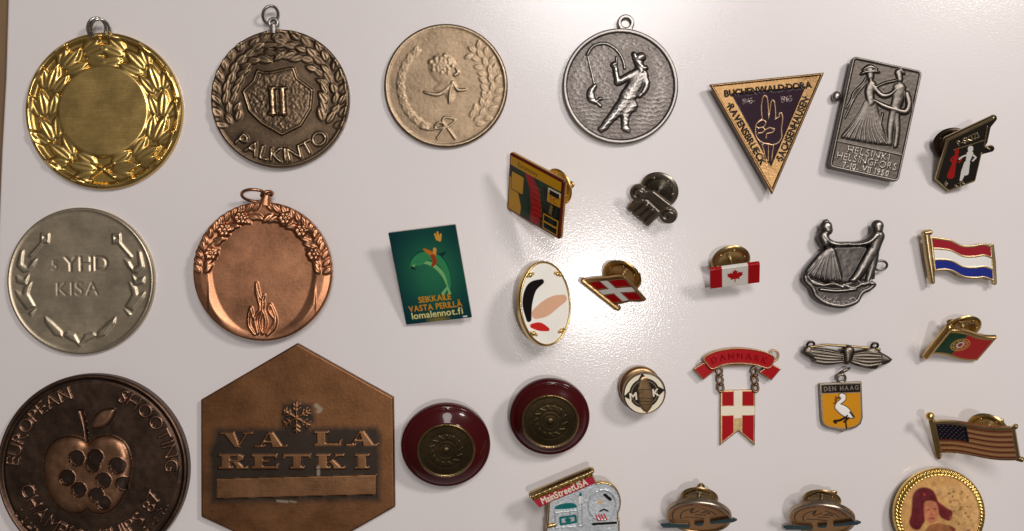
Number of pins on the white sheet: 20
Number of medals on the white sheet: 8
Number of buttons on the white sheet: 2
